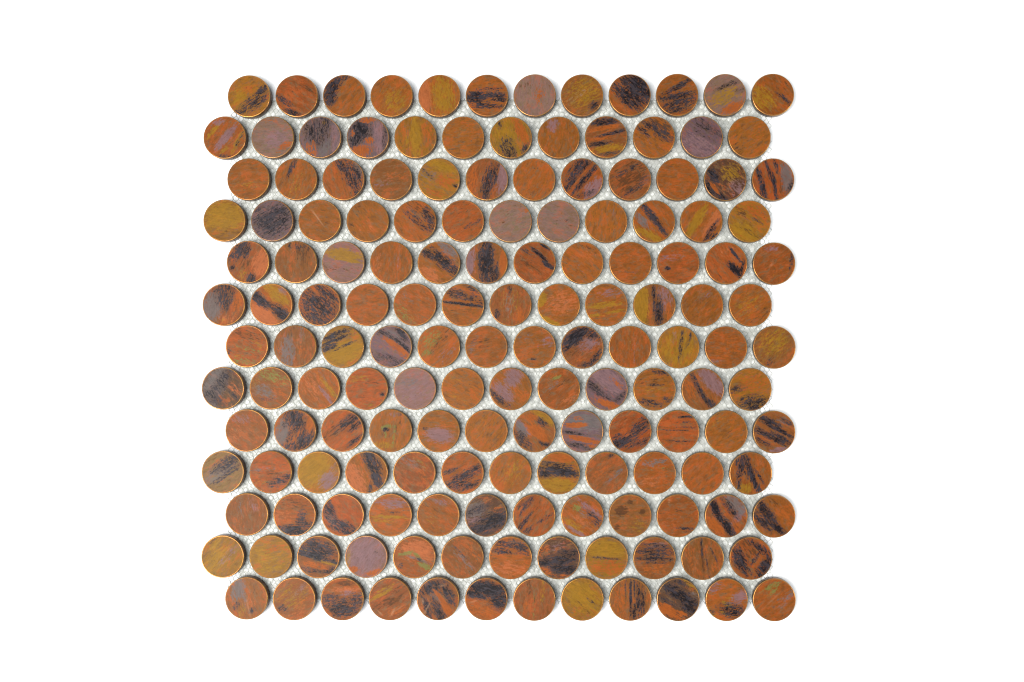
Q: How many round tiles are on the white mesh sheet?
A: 156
